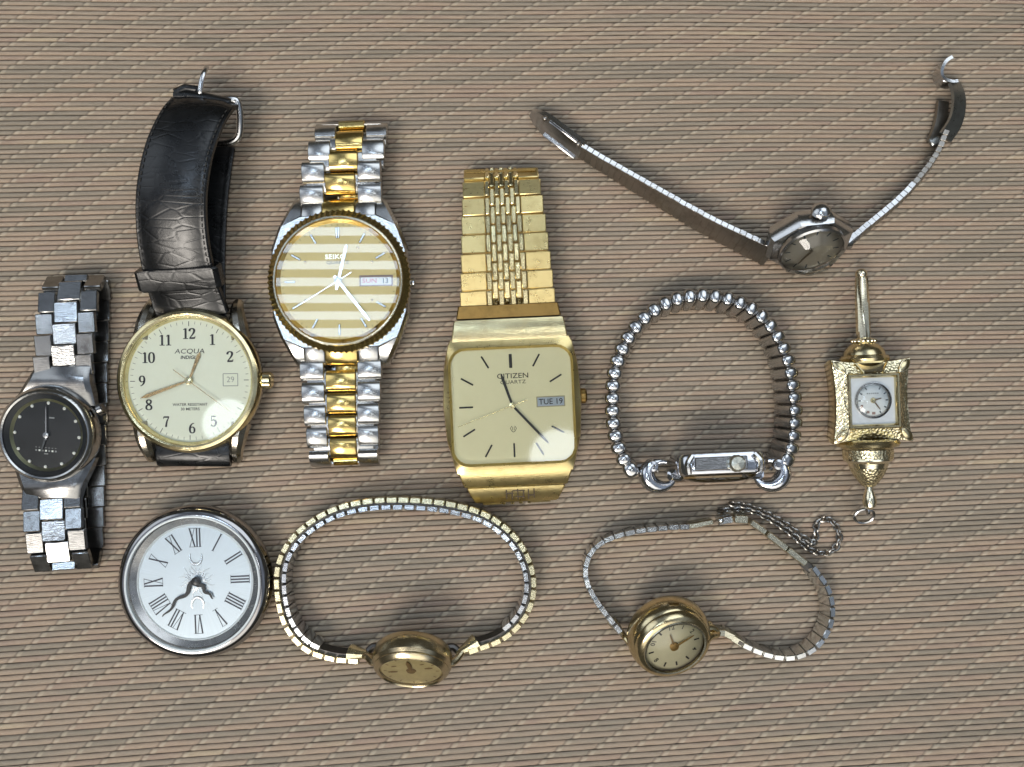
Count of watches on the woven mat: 10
